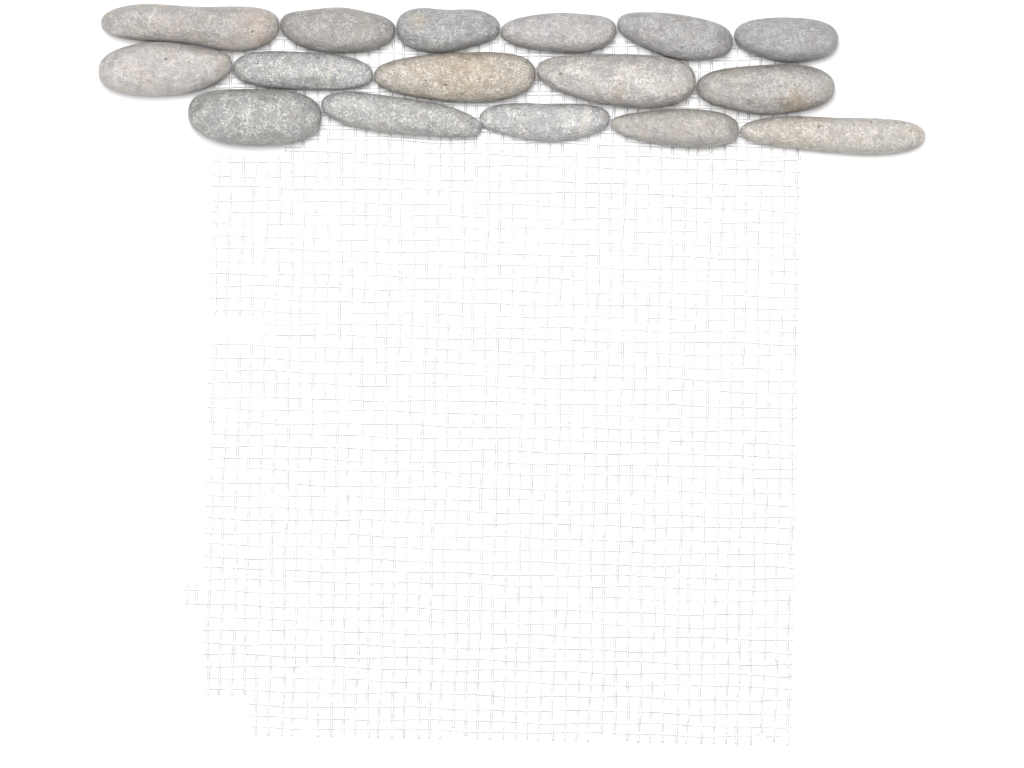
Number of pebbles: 16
